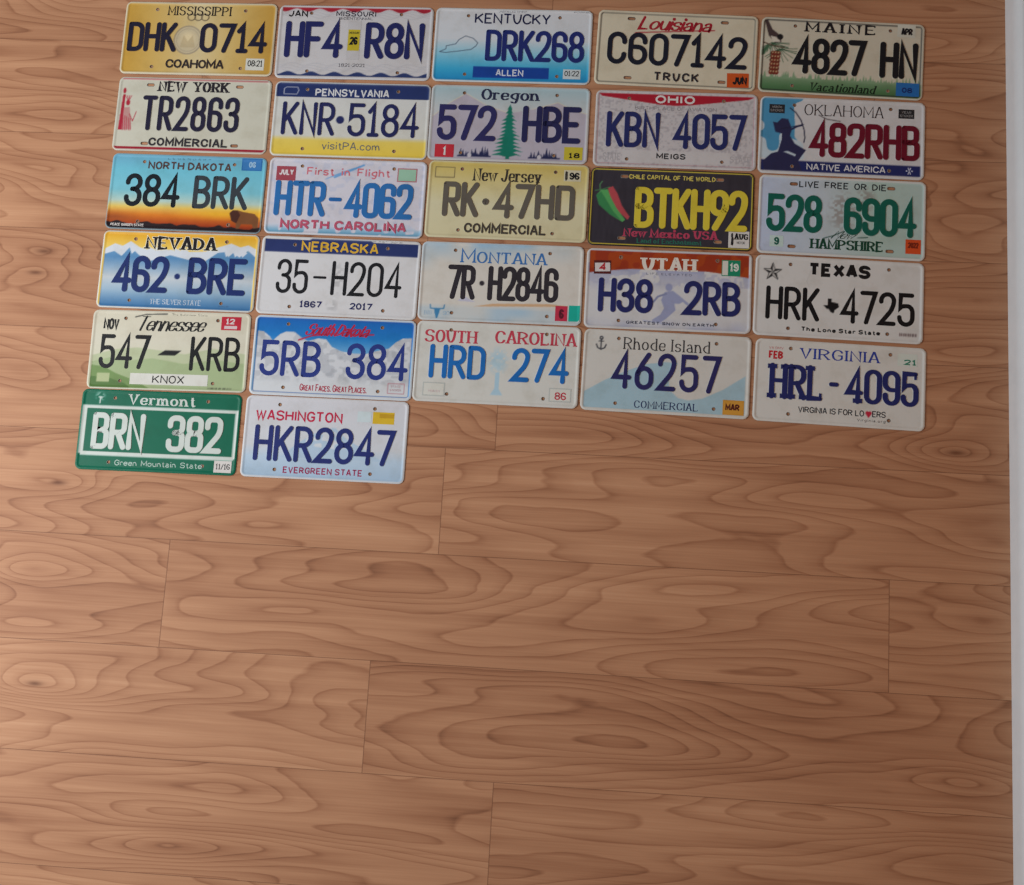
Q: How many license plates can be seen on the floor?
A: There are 27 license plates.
